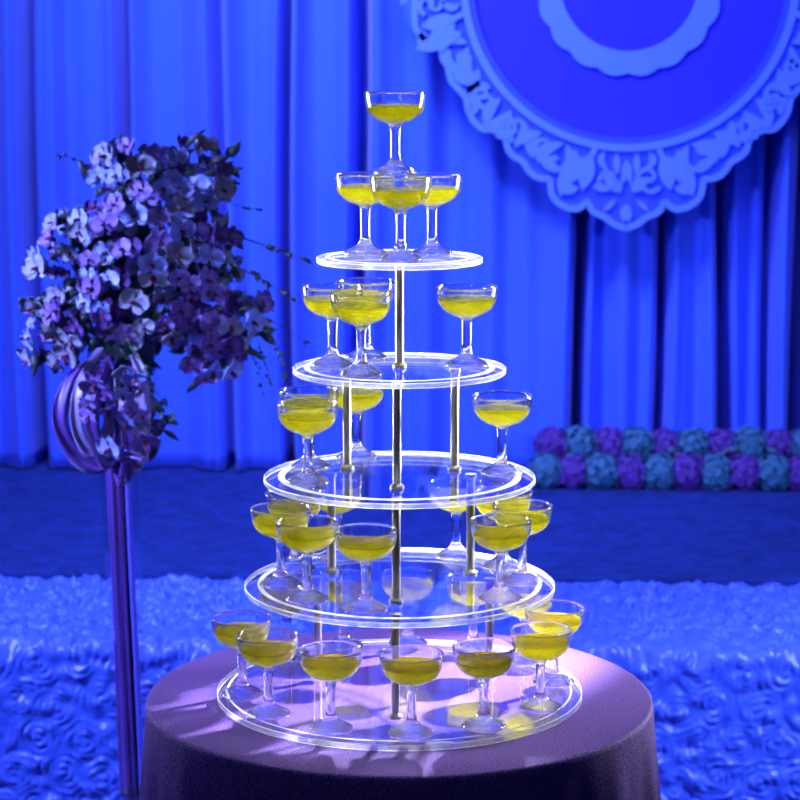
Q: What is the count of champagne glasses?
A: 33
